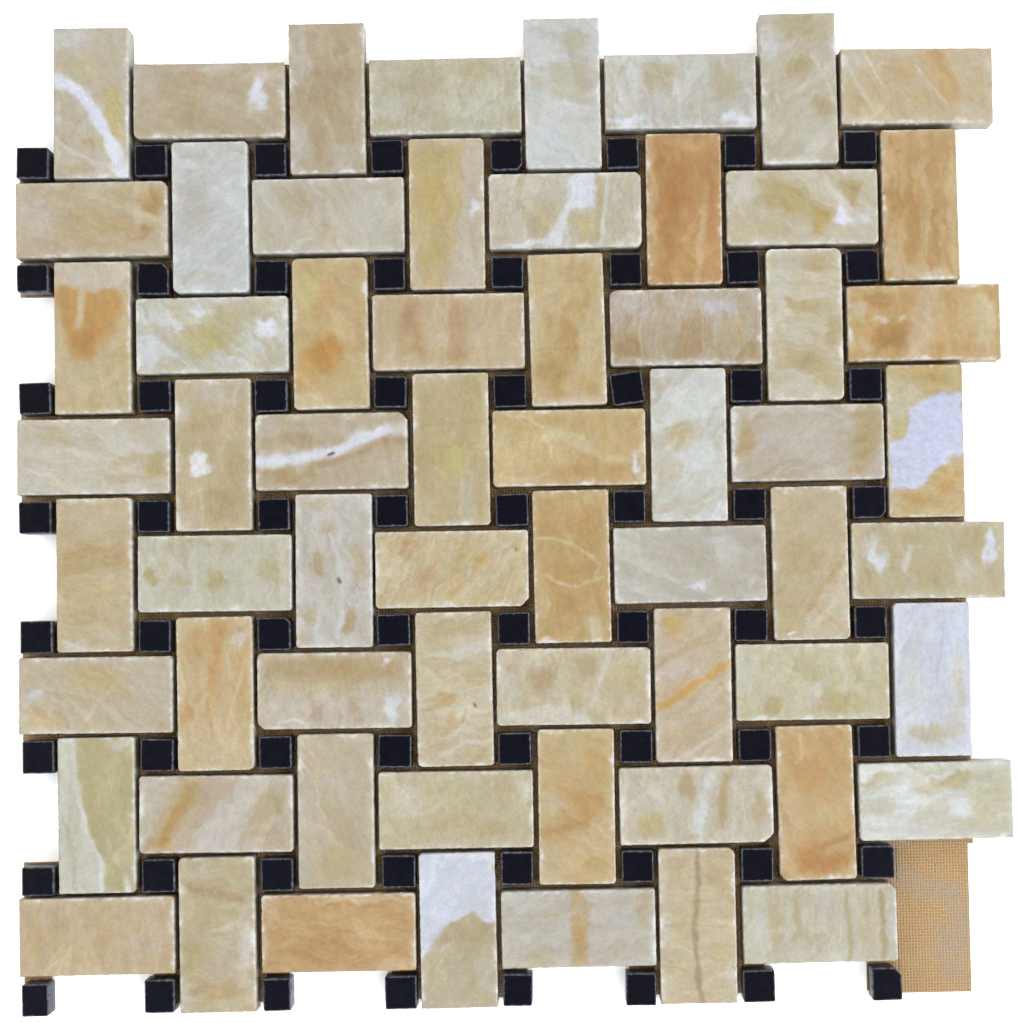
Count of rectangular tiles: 63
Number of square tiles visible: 64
